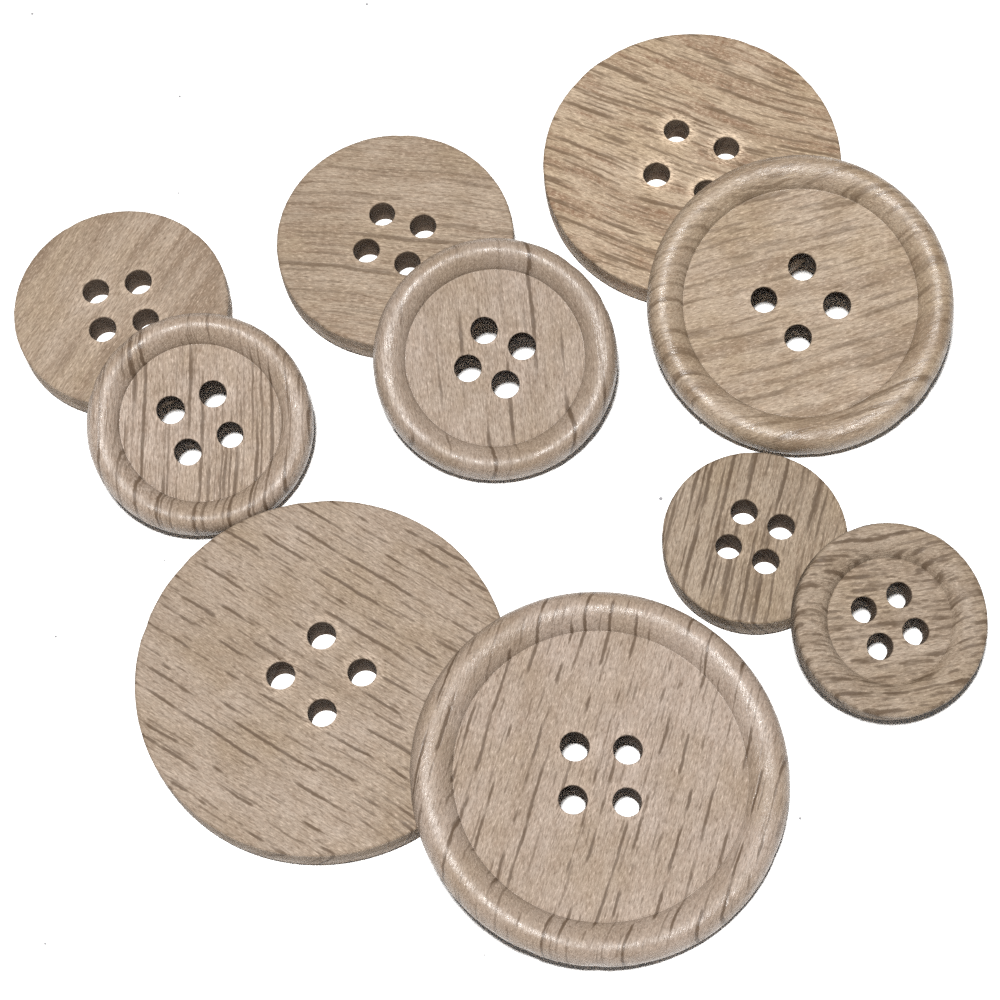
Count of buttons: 10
